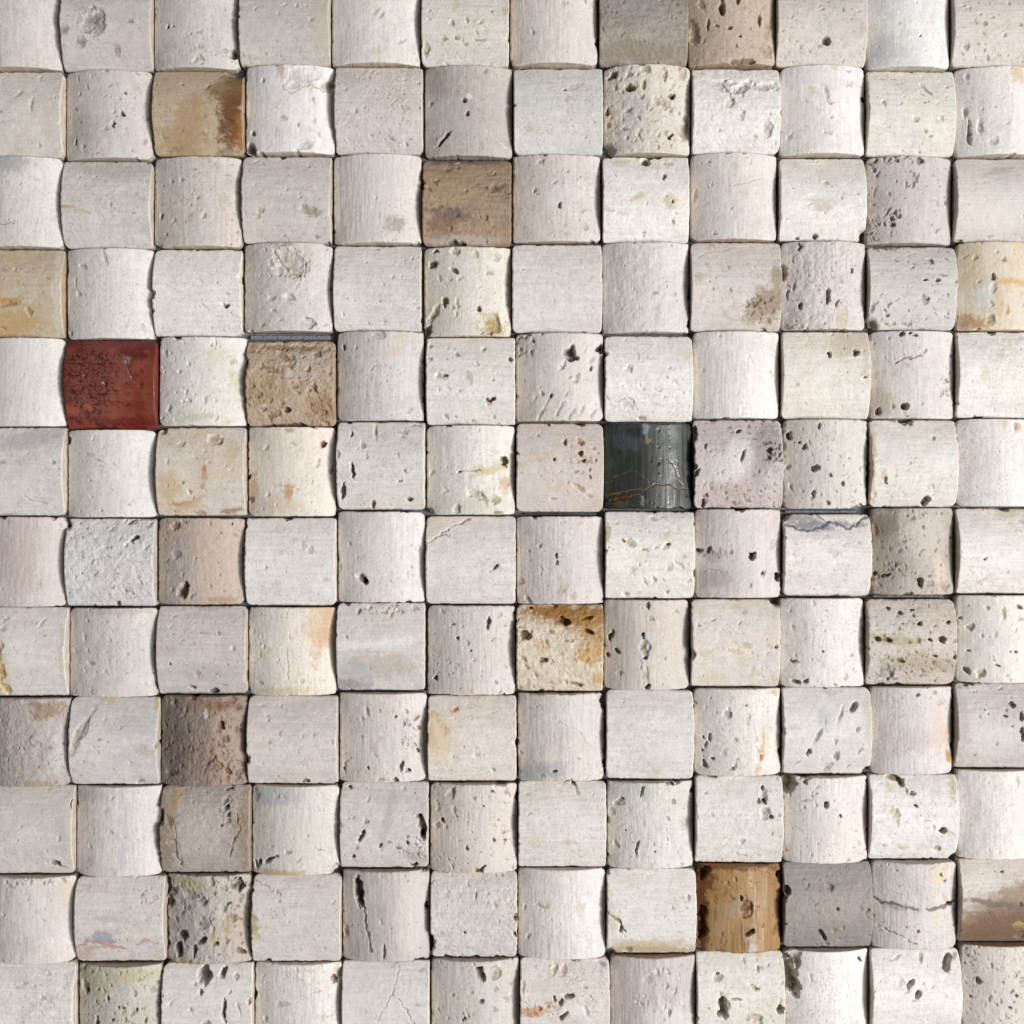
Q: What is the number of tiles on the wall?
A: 144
